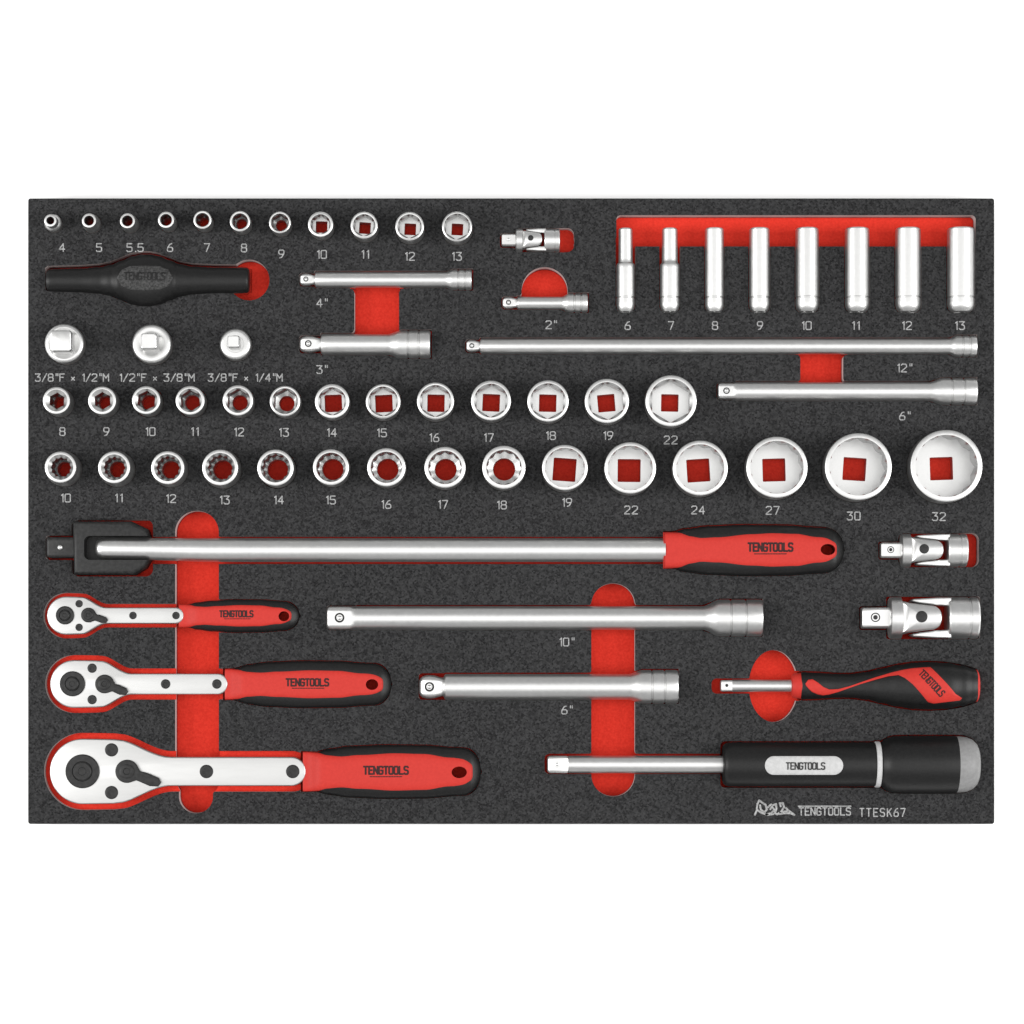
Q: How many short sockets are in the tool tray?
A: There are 39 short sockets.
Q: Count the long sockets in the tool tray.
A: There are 8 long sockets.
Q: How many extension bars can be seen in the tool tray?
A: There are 7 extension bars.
